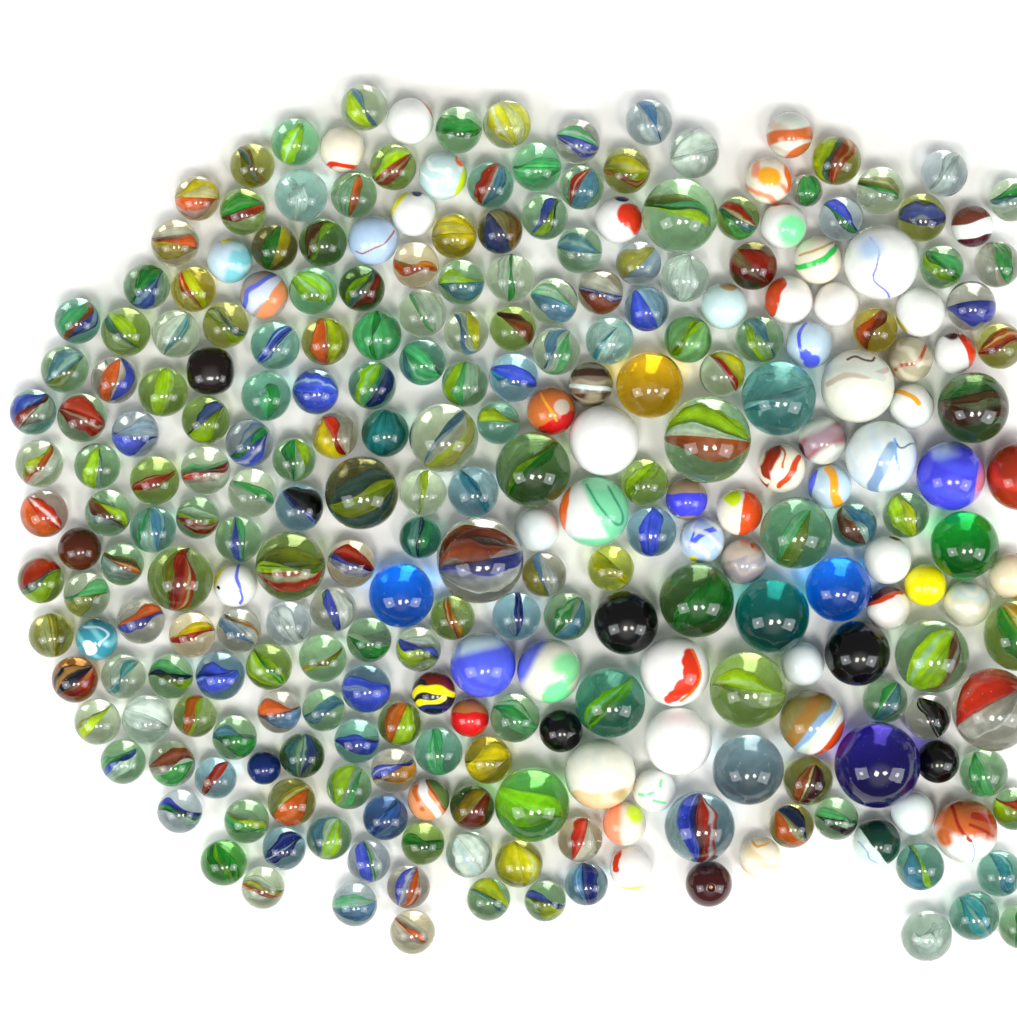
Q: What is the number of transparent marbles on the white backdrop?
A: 200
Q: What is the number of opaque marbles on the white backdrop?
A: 70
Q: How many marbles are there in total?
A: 270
